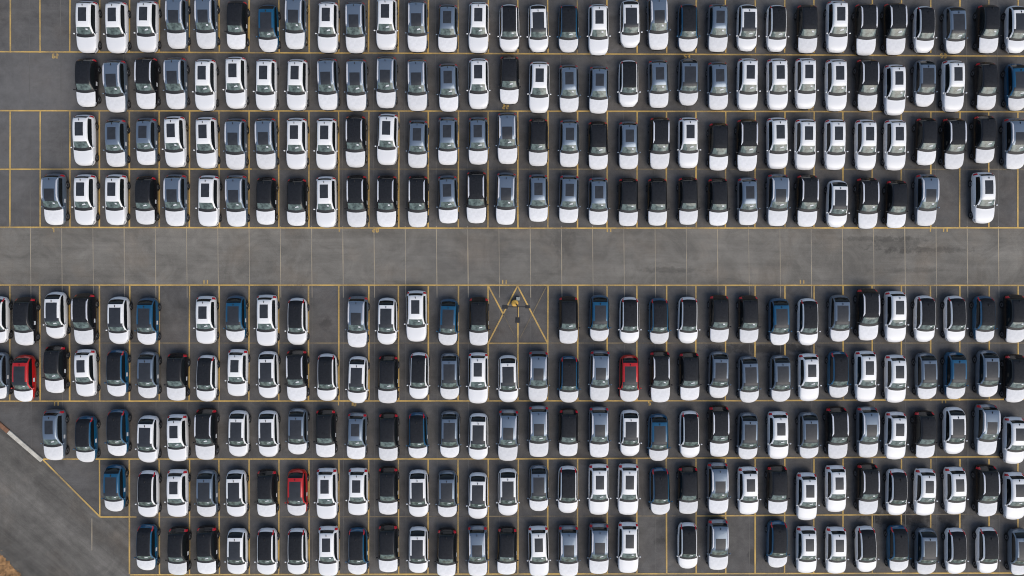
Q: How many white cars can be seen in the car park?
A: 114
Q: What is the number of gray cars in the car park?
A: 77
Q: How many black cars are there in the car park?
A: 66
